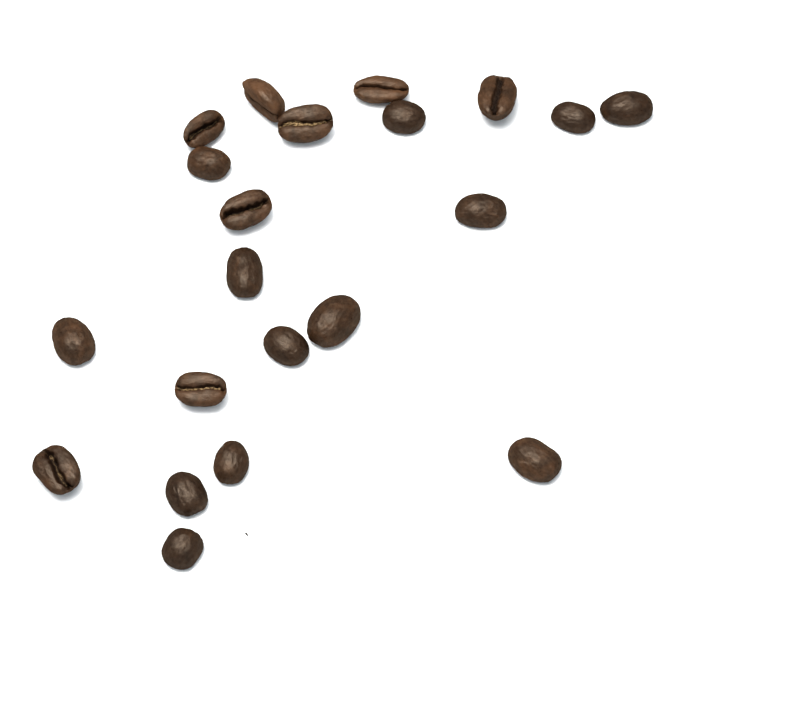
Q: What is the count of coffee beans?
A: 21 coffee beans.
